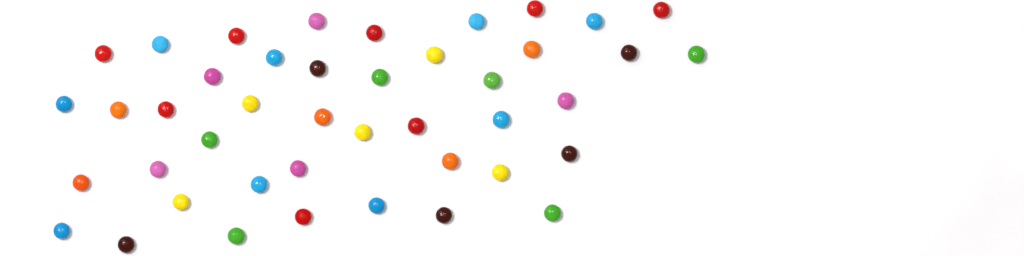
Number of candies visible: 43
